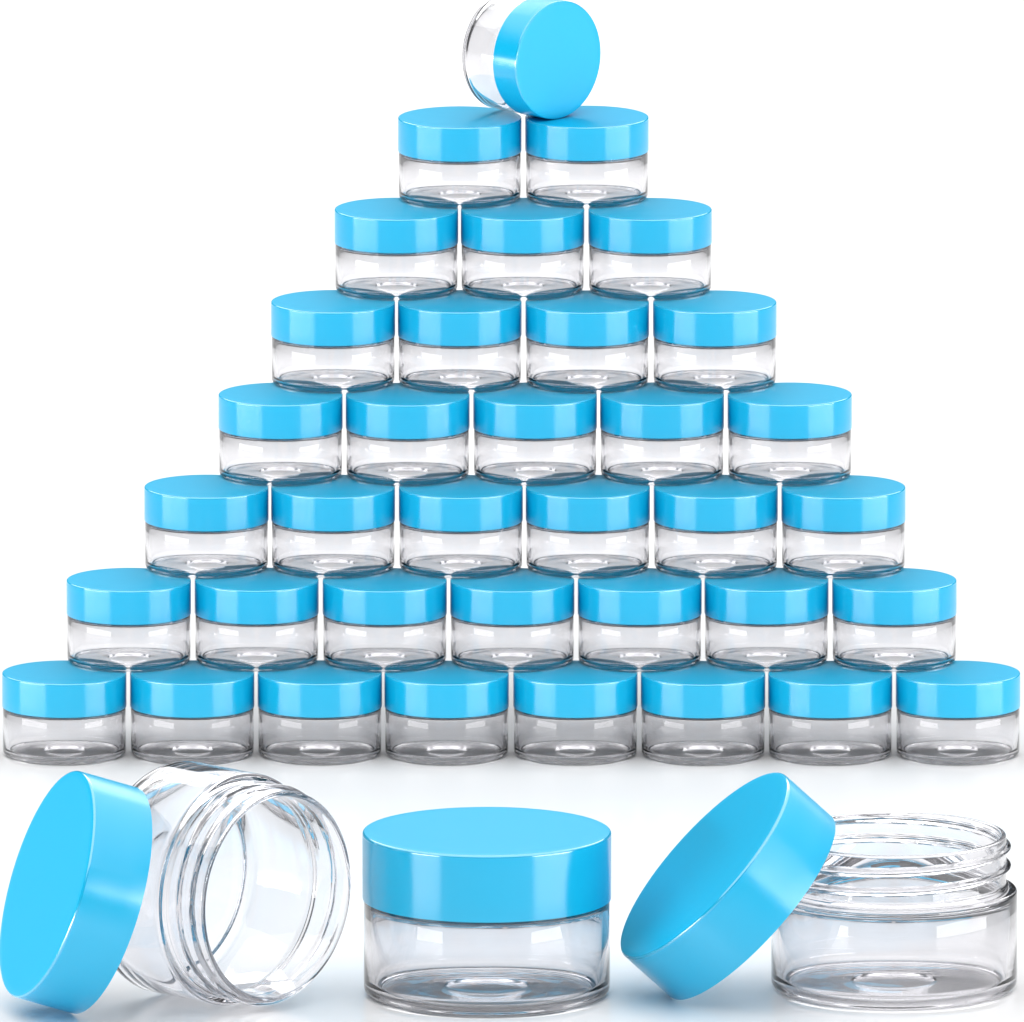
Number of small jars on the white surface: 36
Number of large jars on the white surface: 3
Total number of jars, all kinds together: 39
